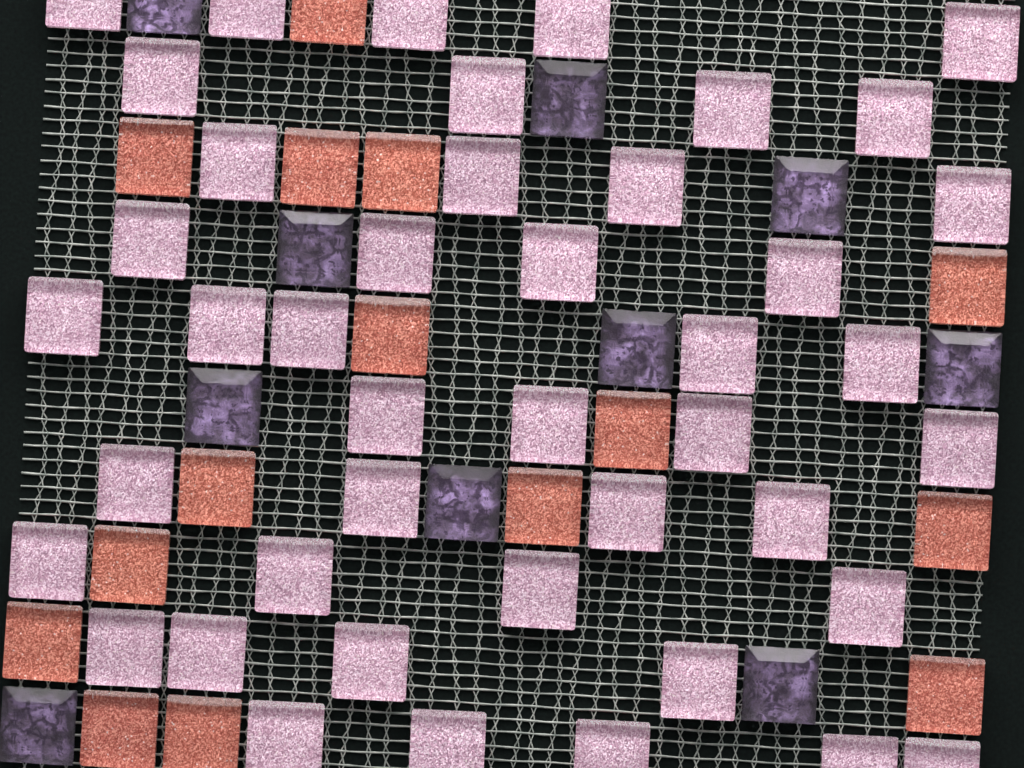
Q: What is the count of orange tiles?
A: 15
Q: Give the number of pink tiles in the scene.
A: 43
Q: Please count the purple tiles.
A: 10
